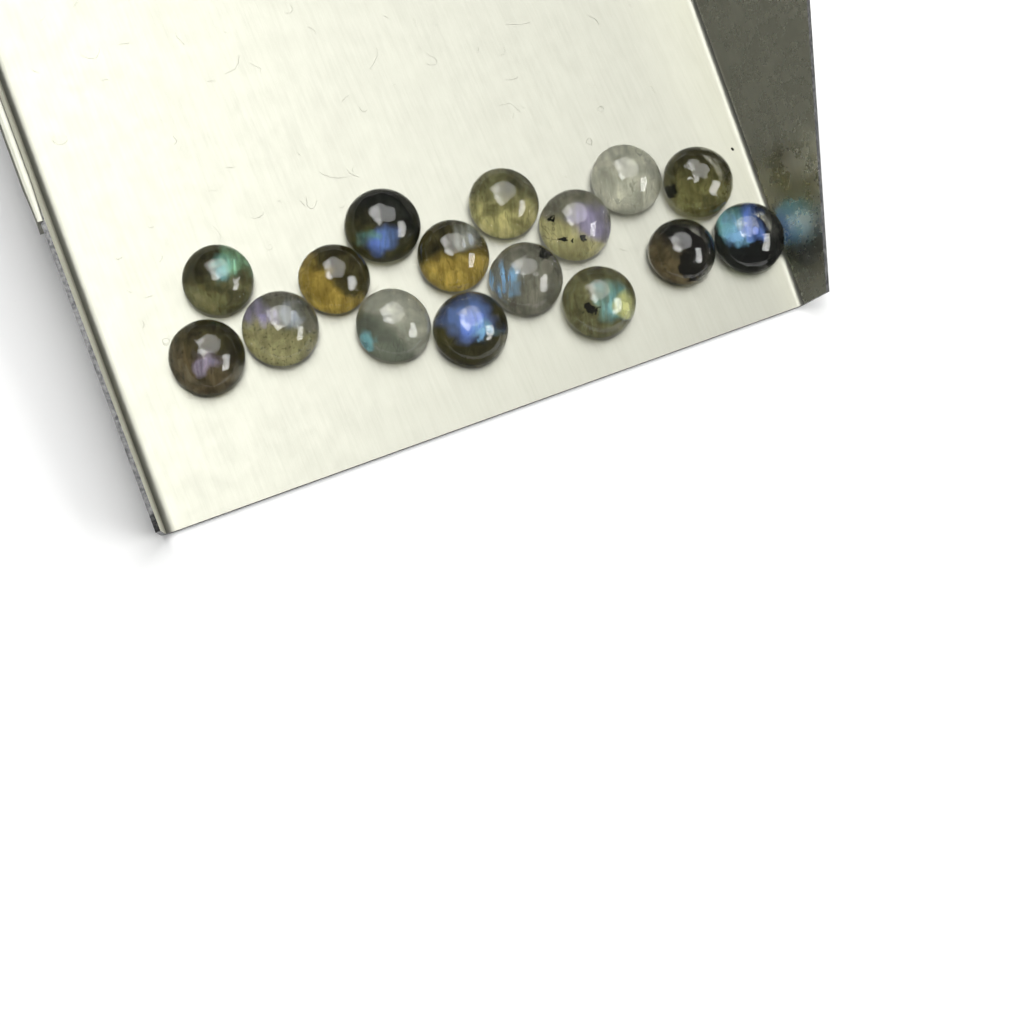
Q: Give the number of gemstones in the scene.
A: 16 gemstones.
